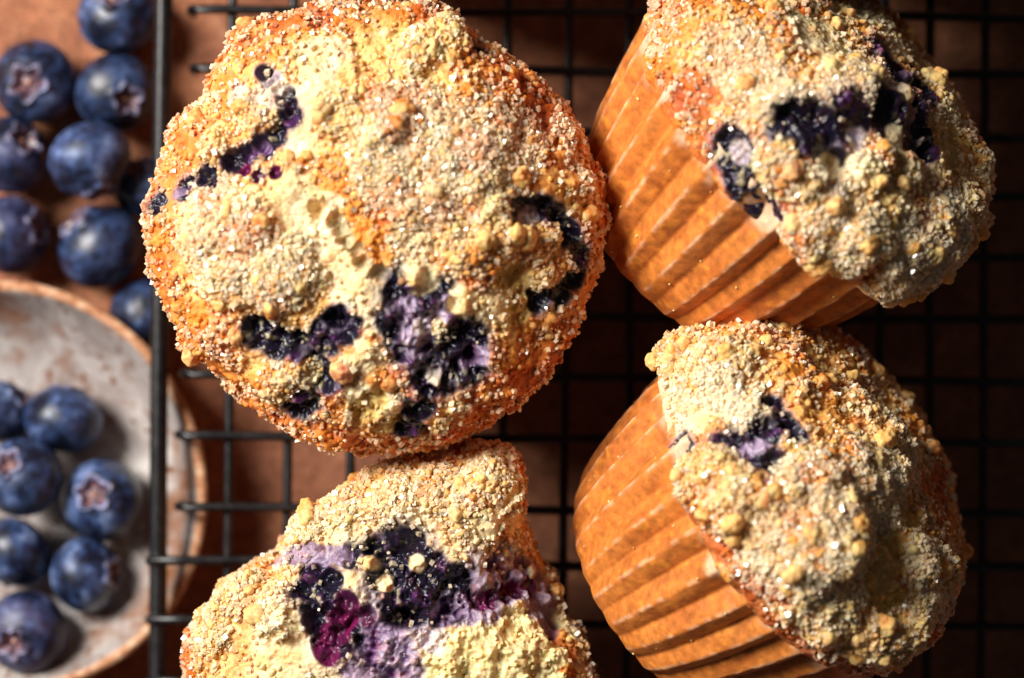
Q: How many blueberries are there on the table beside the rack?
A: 16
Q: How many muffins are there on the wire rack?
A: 4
